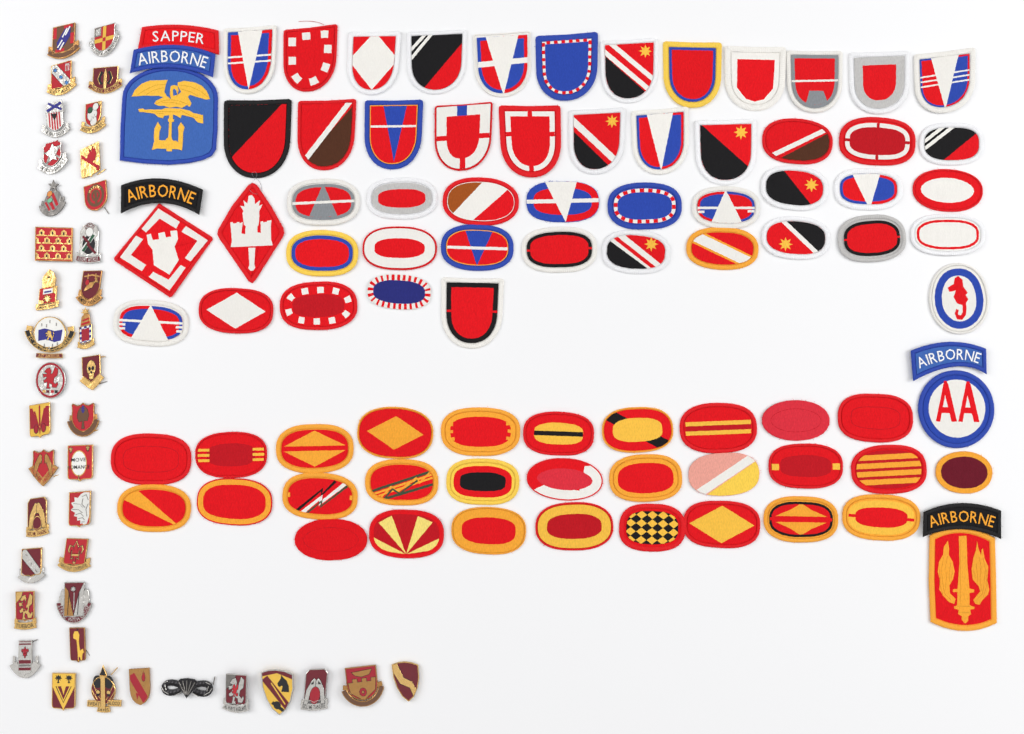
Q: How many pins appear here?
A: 39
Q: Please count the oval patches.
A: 55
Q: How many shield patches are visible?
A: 21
